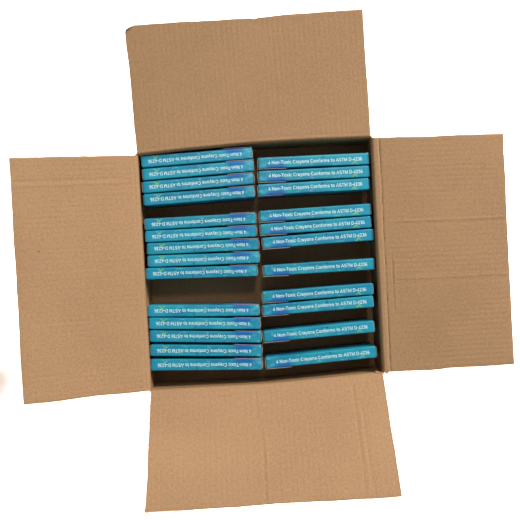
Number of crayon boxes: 25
